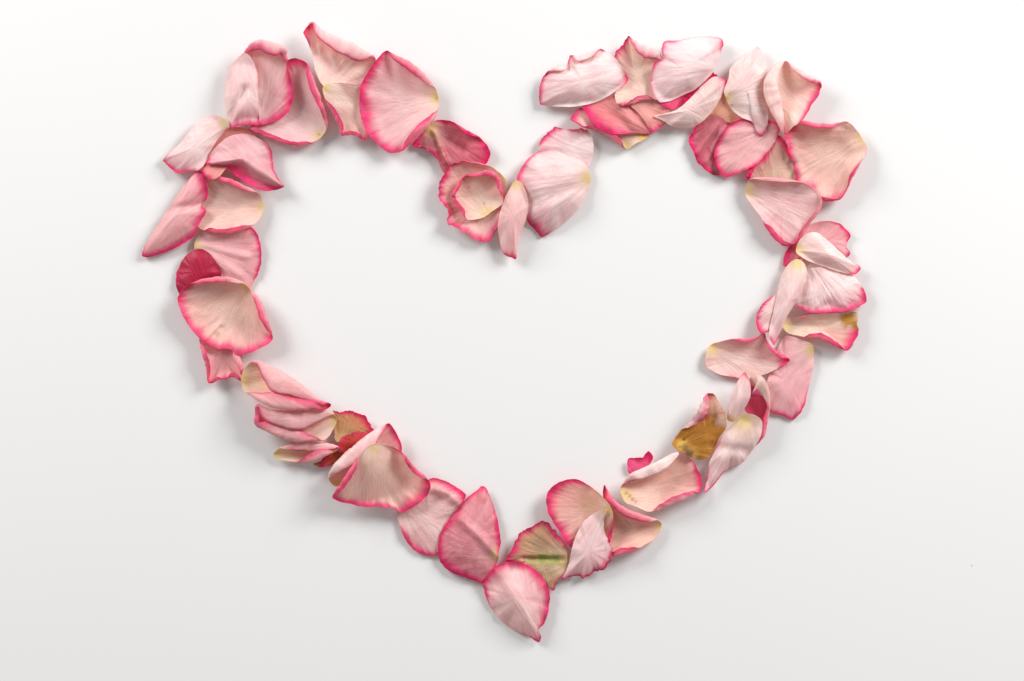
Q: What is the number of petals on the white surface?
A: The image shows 66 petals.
